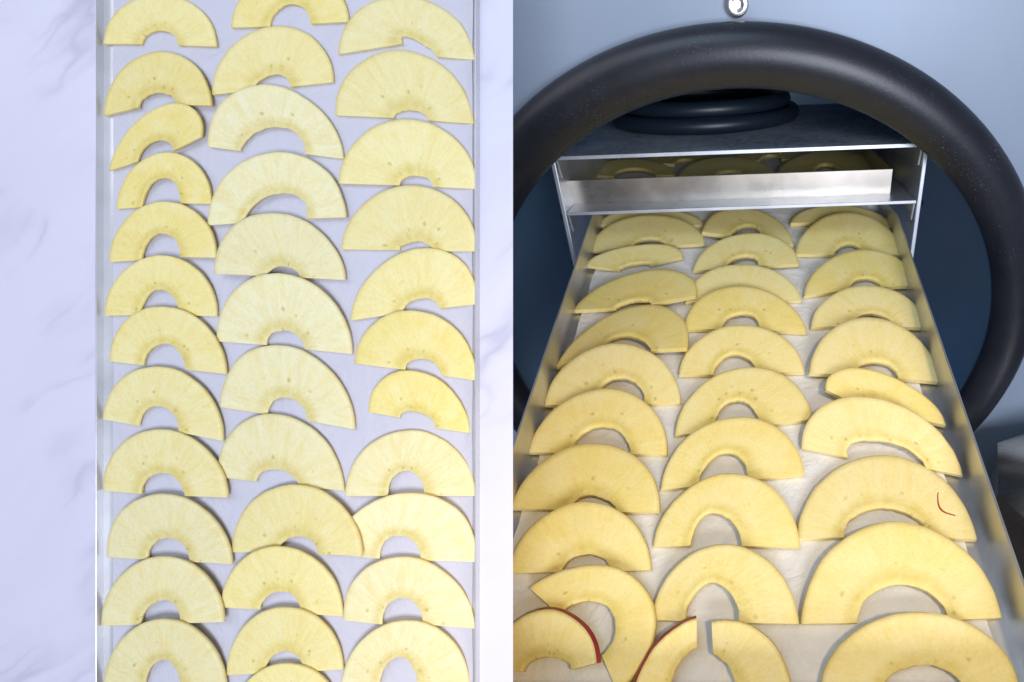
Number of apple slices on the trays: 72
